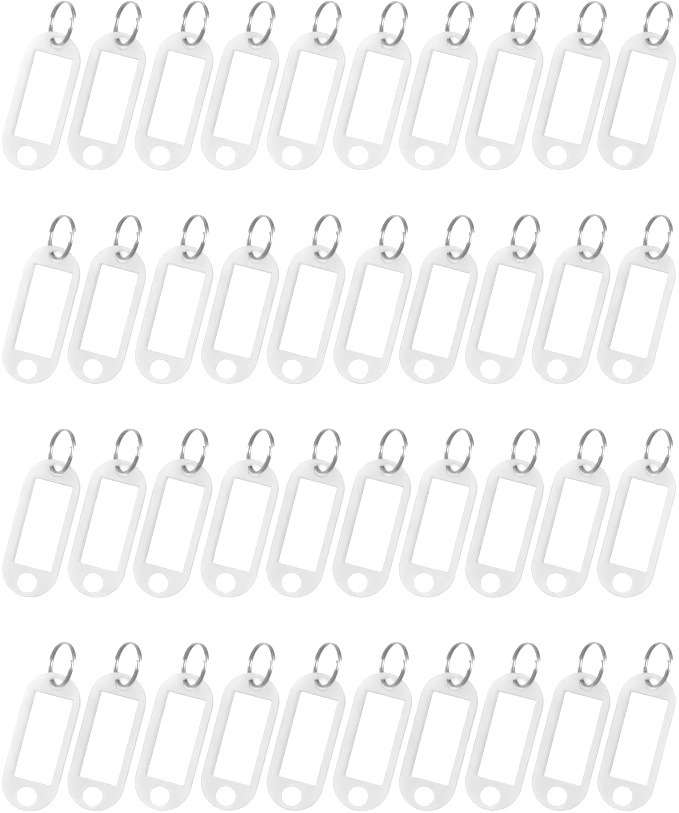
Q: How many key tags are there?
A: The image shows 40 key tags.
